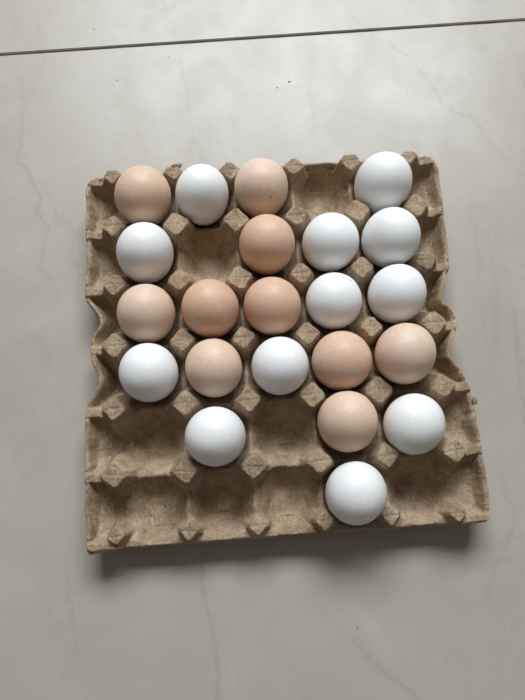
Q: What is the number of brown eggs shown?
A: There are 10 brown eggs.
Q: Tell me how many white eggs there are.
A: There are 12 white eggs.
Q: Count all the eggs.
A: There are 22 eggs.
